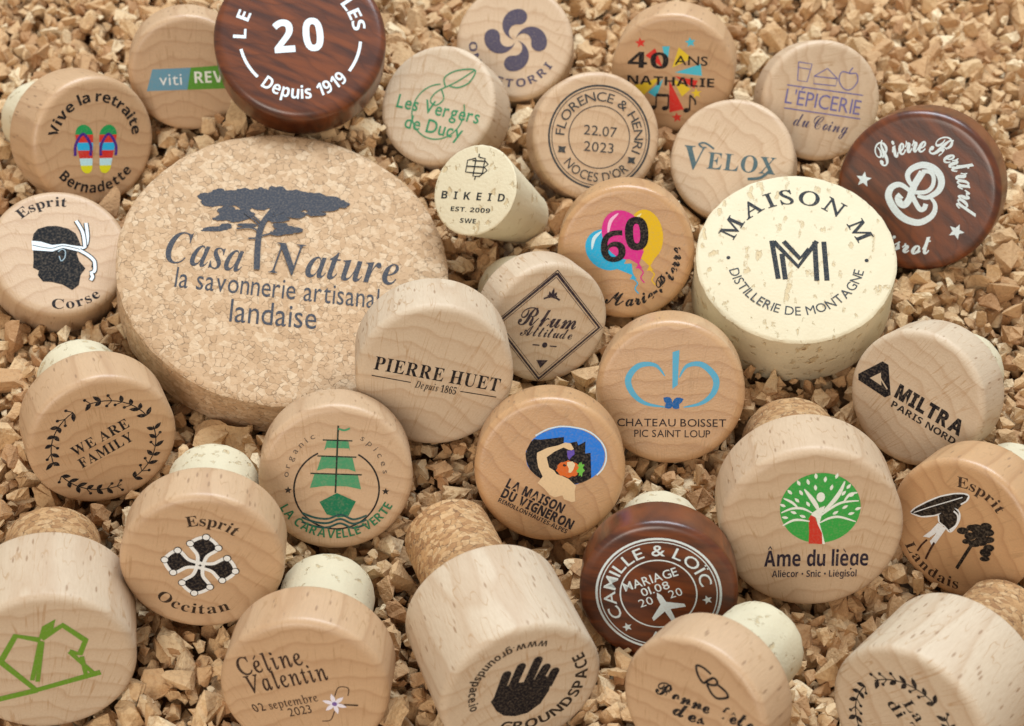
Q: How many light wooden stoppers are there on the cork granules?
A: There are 25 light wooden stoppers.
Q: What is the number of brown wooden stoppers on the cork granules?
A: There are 3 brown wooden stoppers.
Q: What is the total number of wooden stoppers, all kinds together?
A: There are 28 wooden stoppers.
